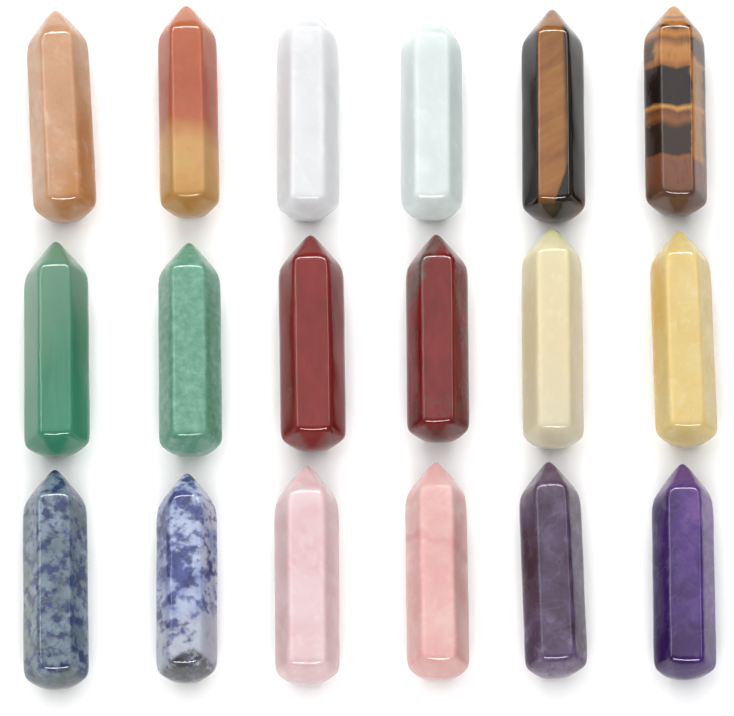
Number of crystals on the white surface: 18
